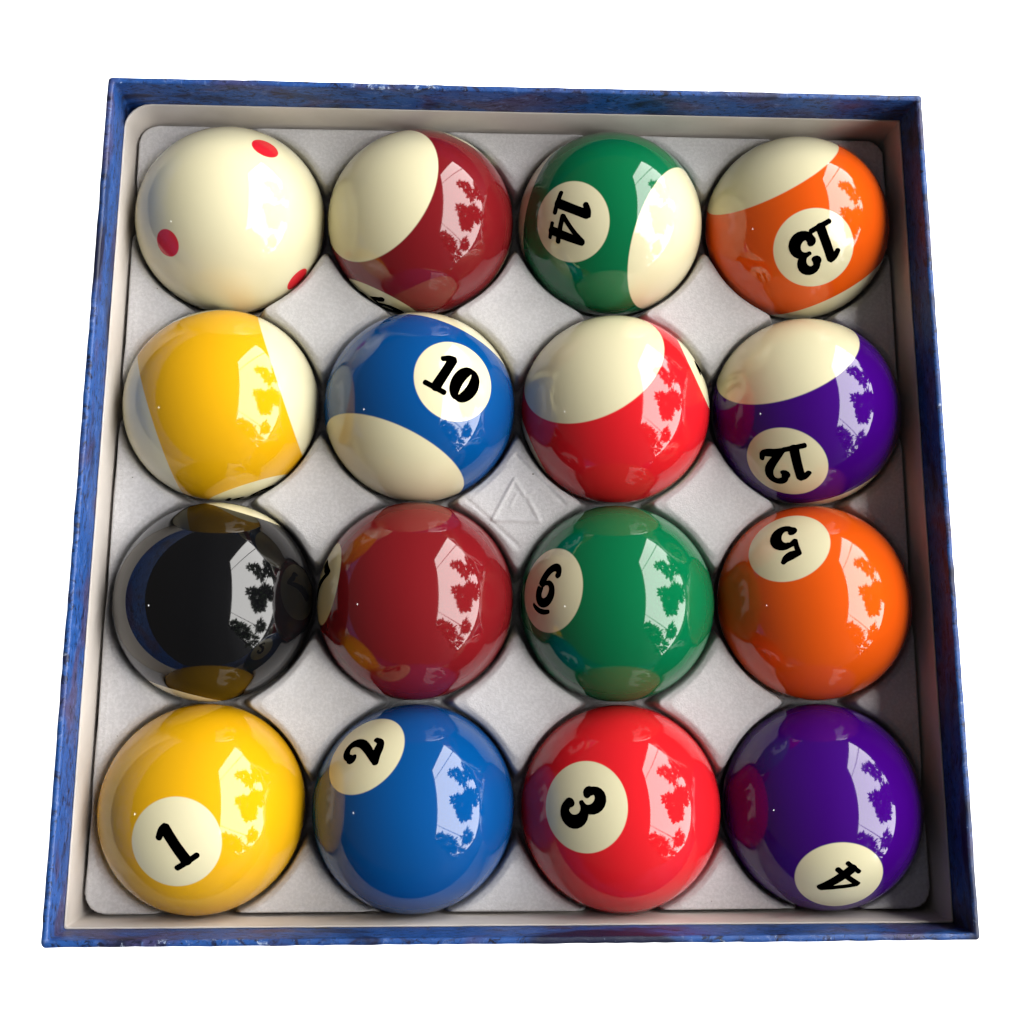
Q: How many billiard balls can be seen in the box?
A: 16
